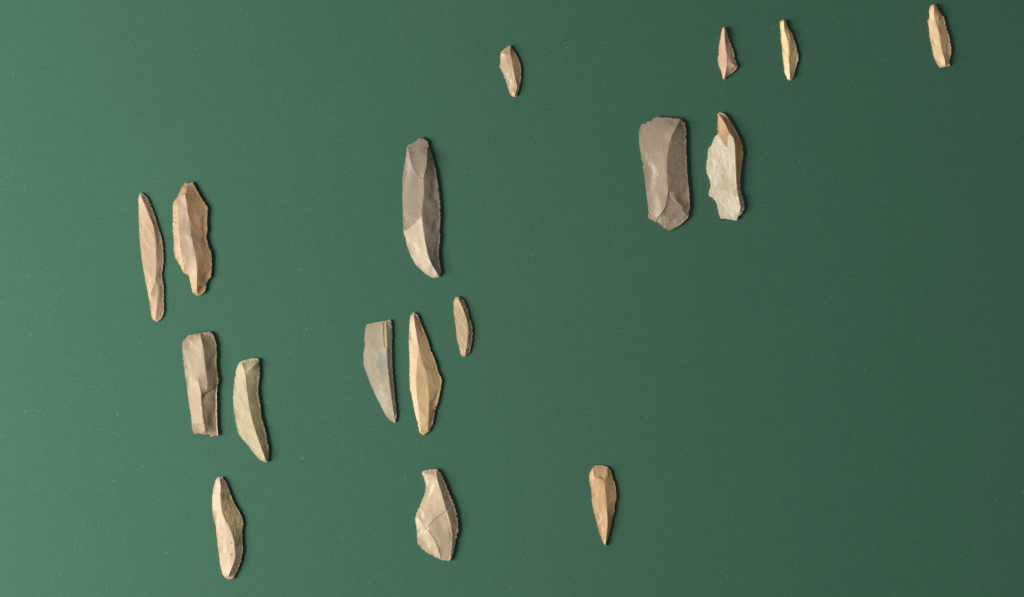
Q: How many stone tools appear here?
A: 17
